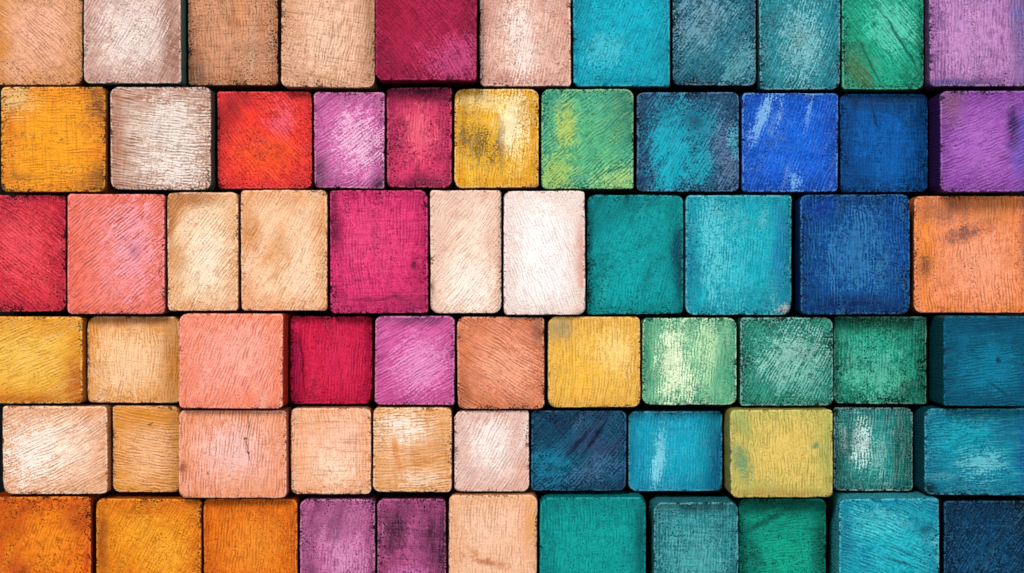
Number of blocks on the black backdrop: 66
